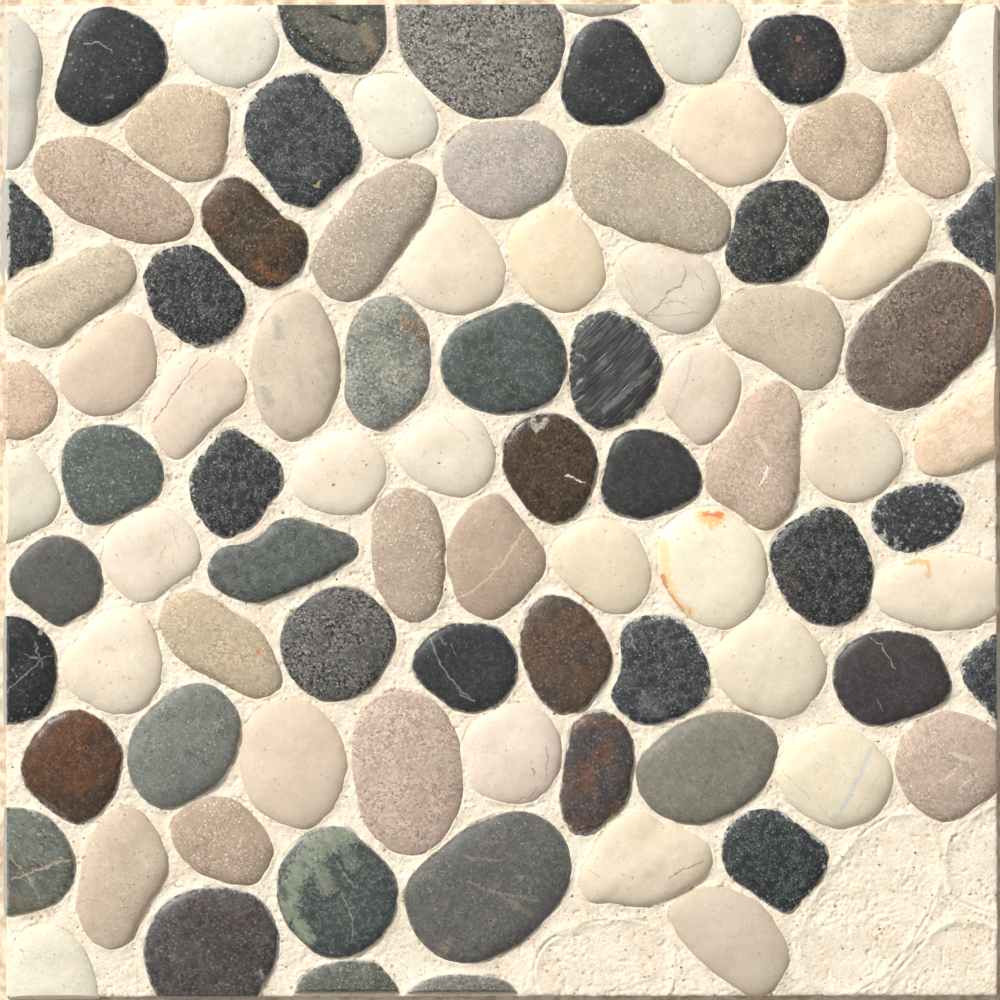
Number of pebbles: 92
